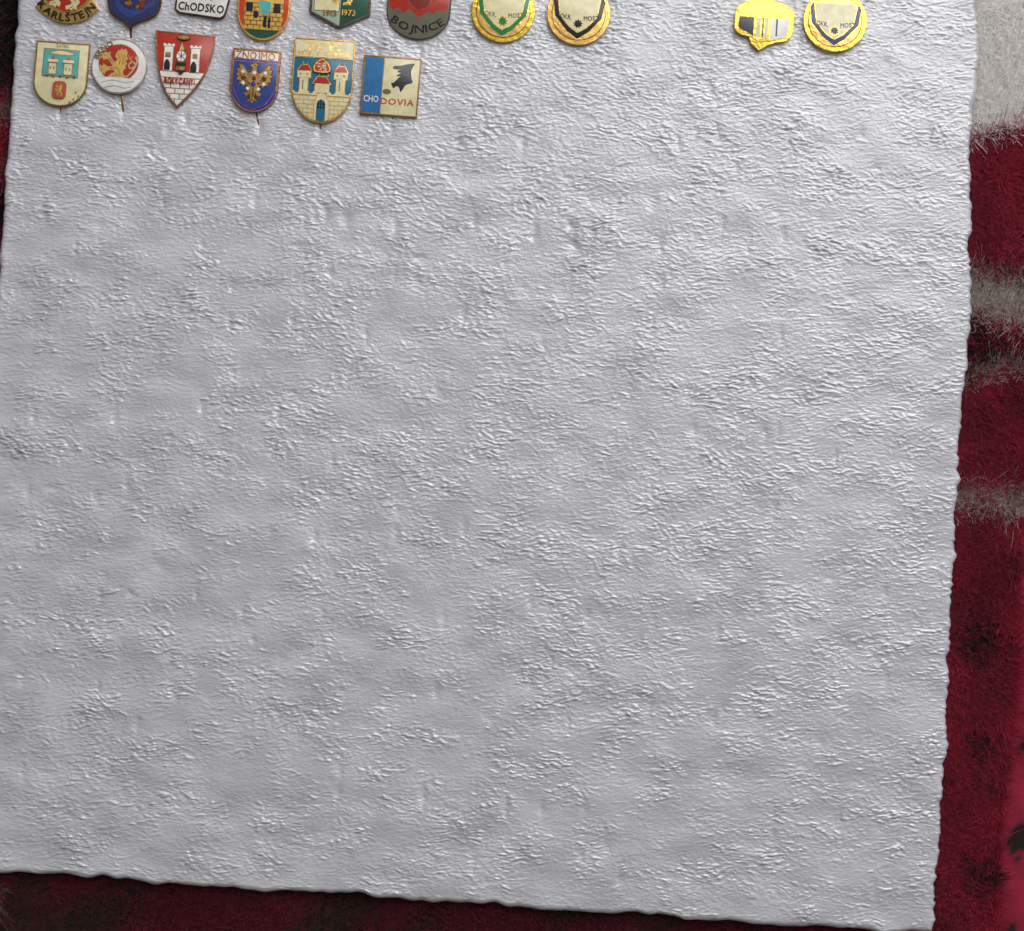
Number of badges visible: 16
